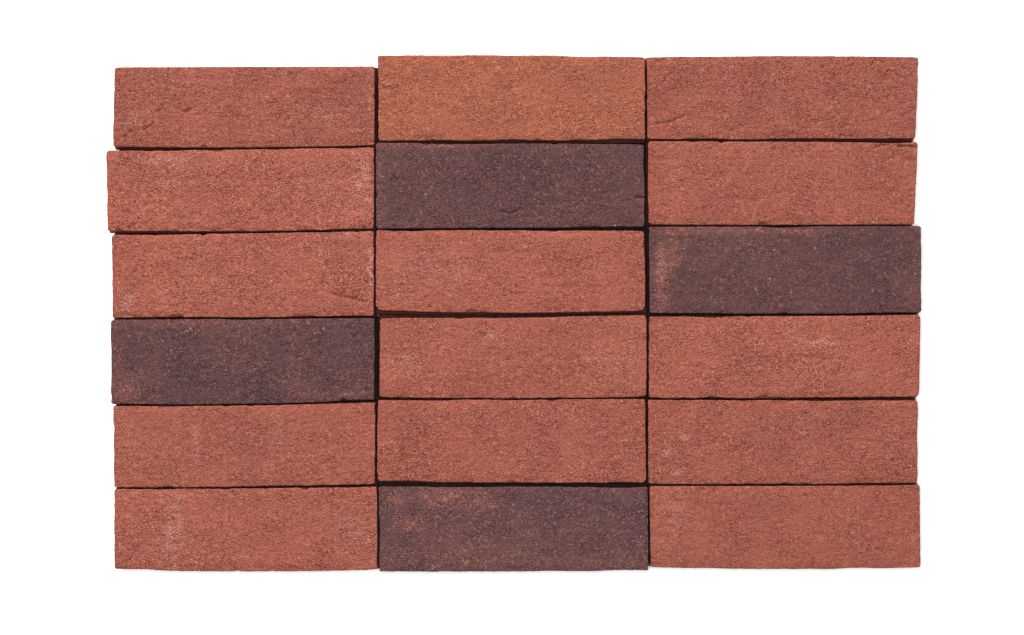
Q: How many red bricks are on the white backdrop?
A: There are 14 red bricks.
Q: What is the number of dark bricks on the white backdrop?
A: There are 4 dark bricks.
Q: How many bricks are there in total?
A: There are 18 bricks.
